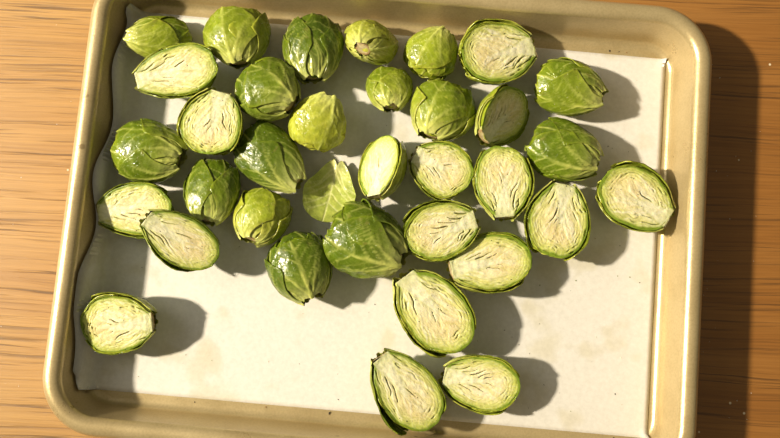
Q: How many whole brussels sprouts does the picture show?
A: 17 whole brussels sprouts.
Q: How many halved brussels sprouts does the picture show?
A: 17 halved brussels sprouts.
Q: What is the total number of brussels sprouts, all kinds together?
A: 34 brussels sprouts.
